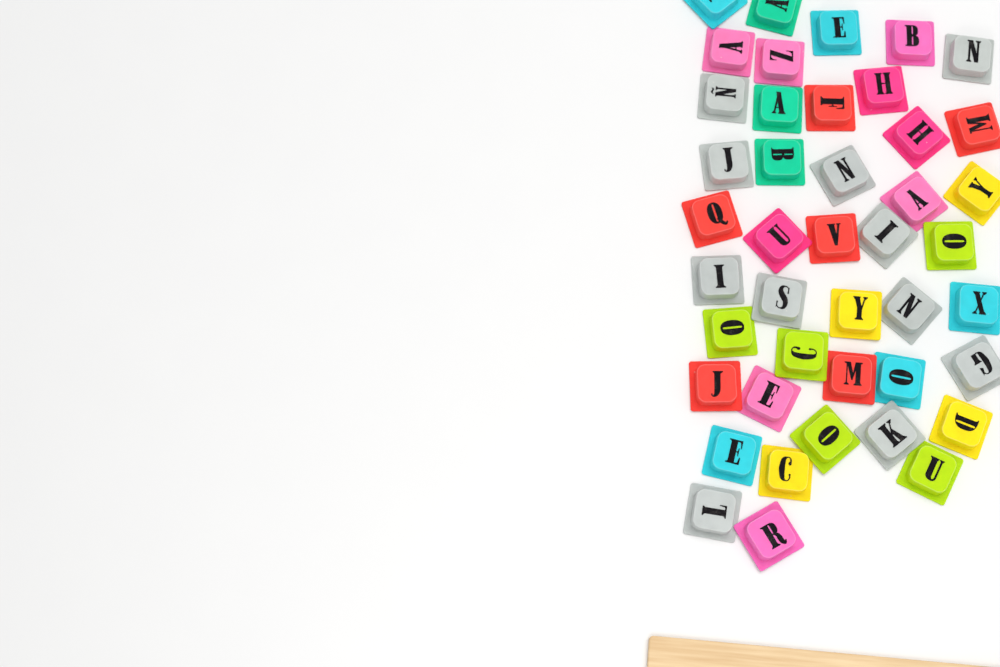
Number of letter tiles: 43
